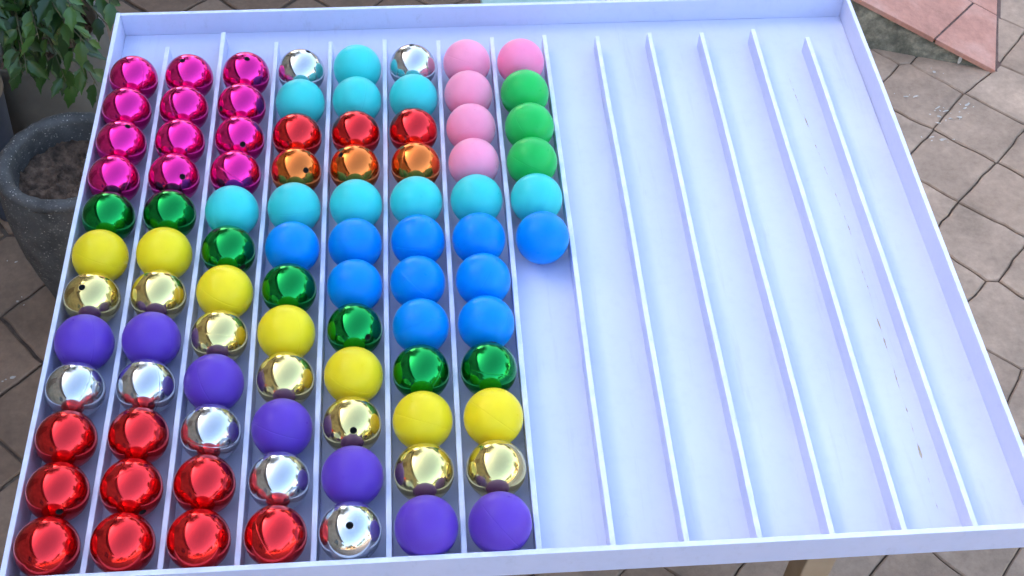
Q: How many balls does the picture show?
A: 90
